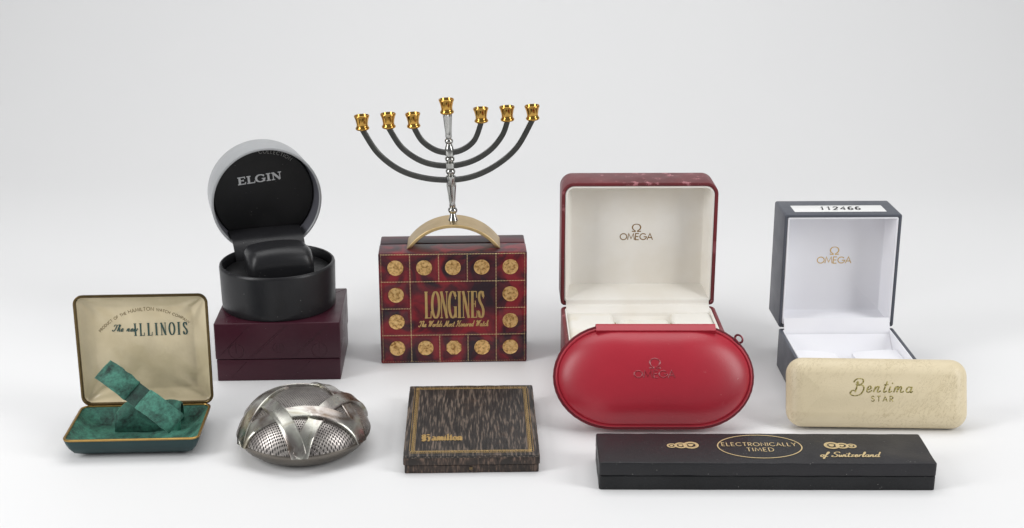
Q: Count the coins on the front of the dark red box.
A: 14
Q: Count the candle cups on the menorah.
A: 7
